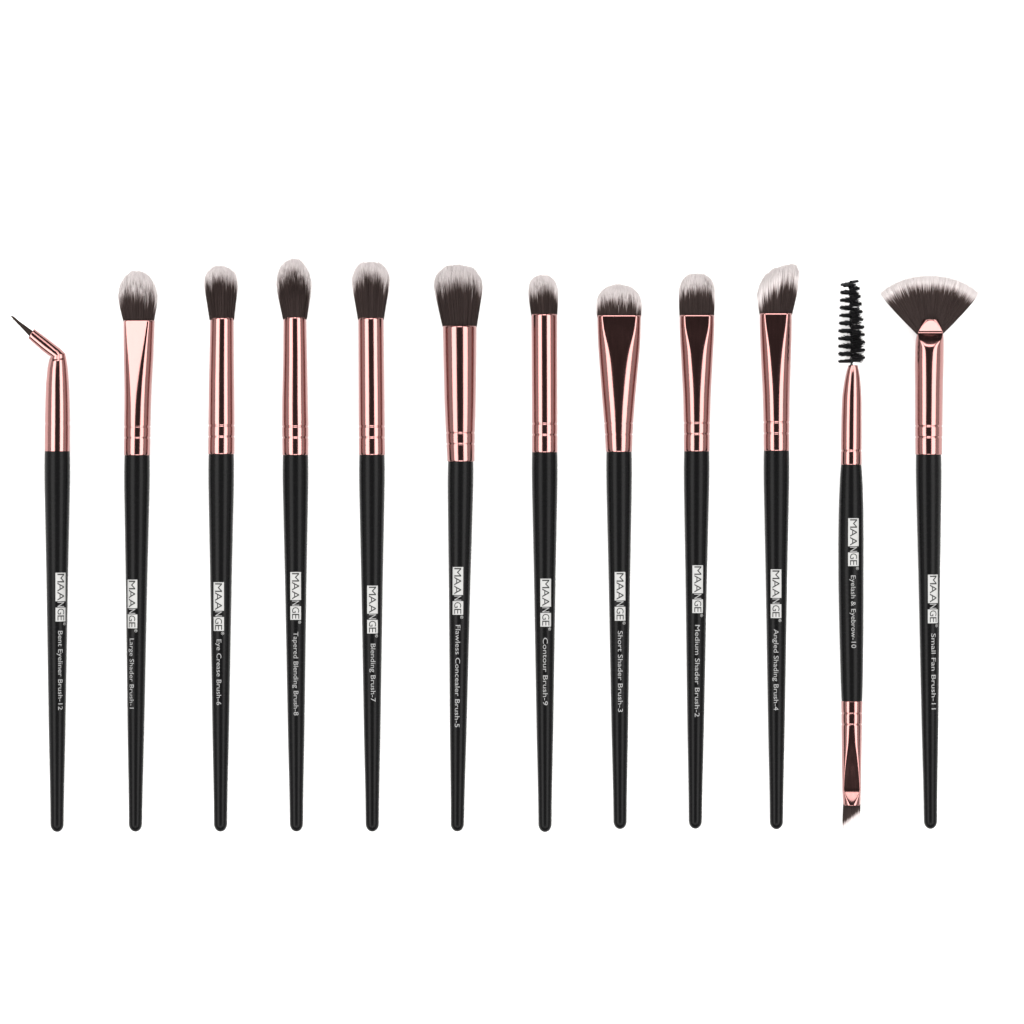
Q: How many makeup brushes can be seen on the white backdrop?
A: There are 12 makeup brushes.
